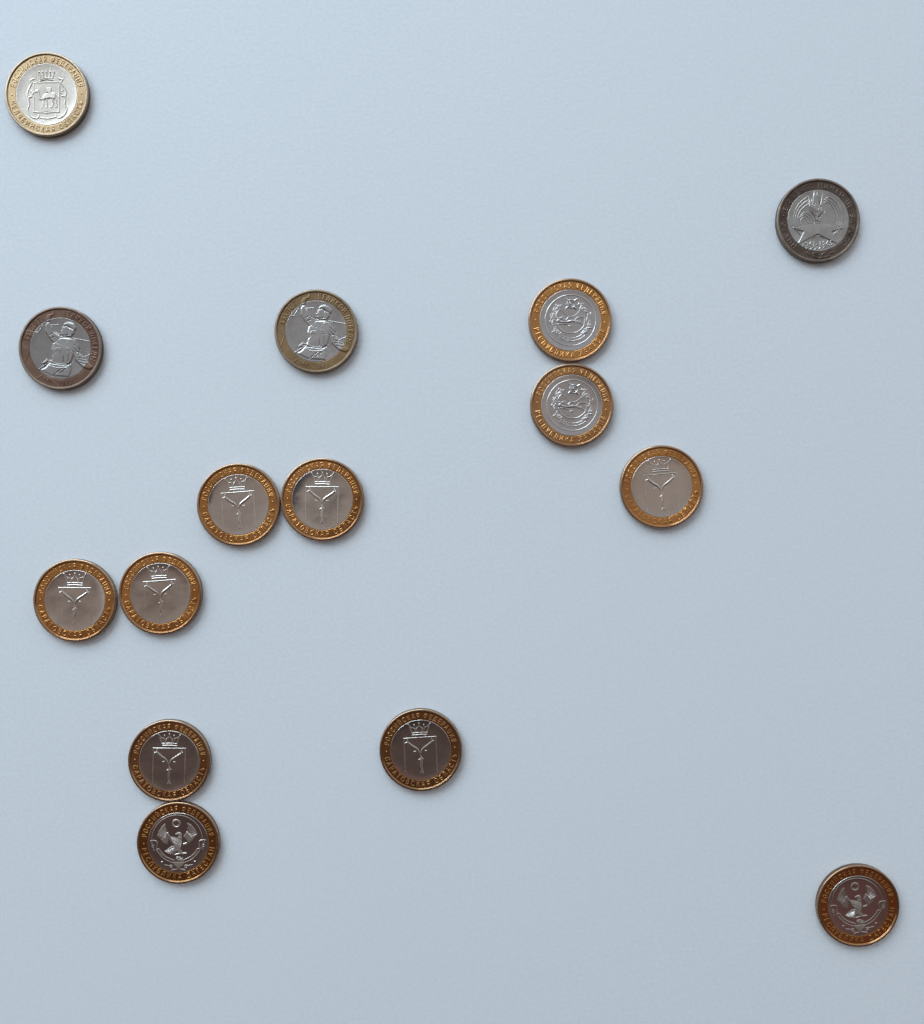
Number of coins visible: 15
